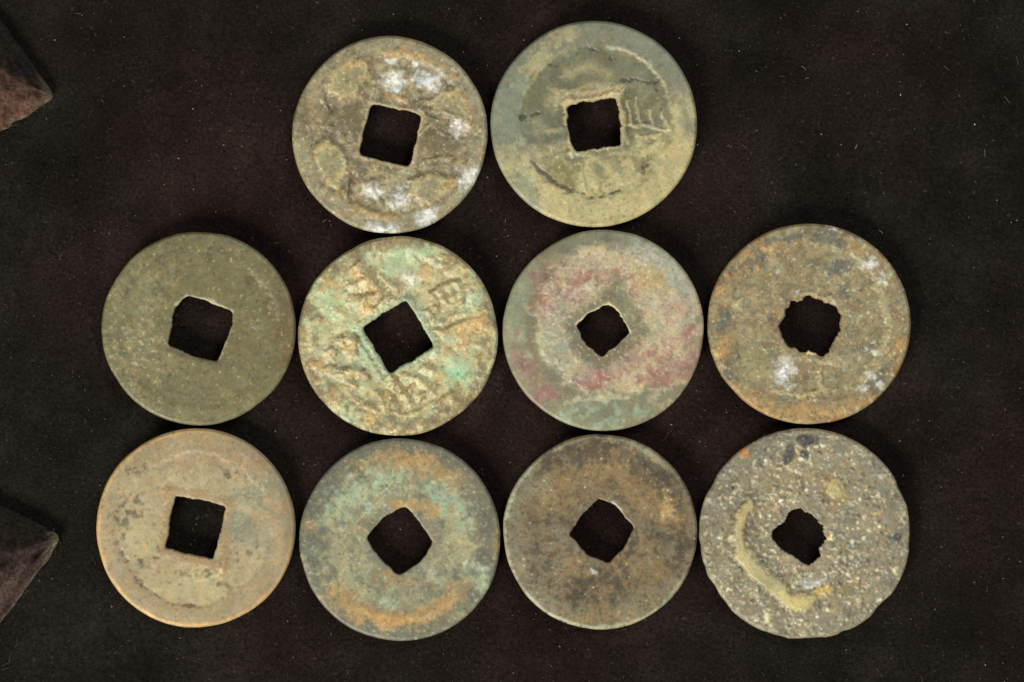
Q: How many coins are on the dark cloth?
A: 10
